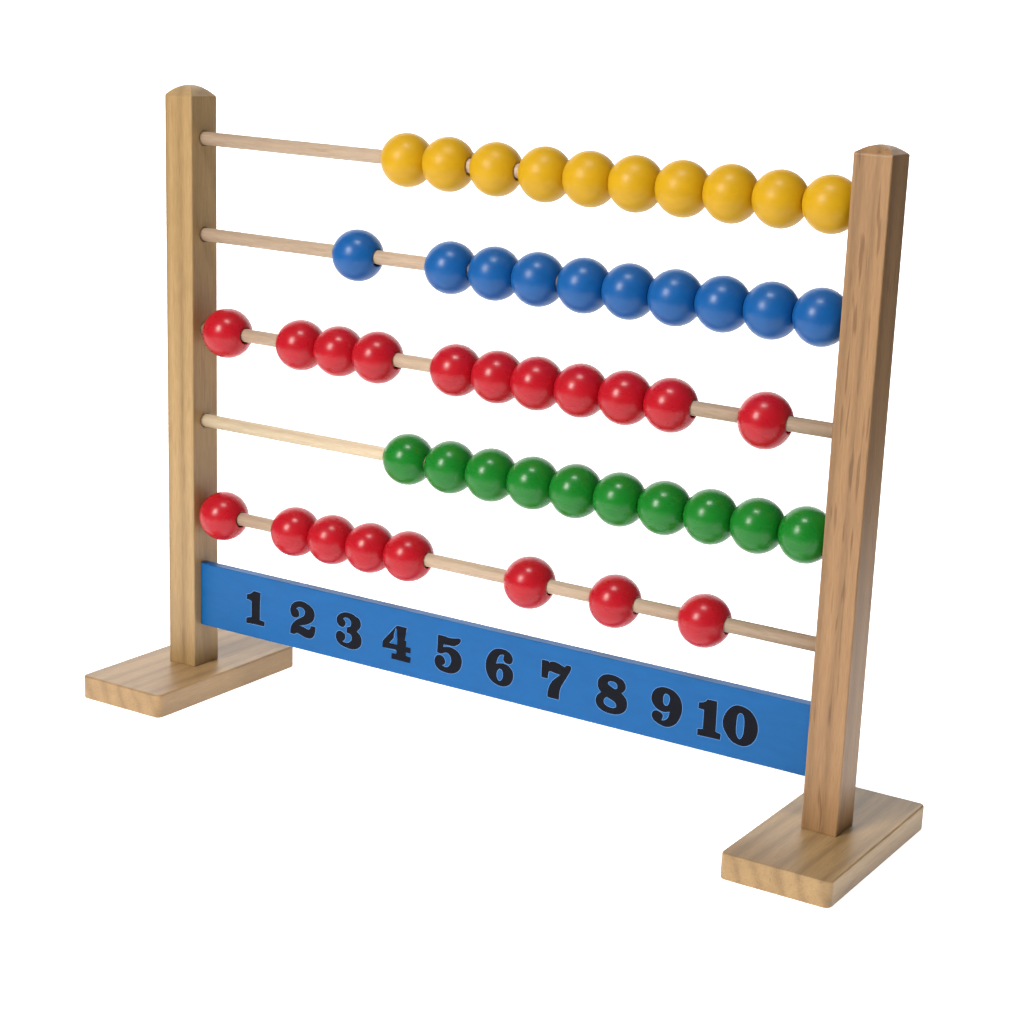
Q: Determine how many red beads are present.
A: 19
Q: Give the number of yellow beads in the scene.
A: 10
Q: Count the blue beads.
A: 10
